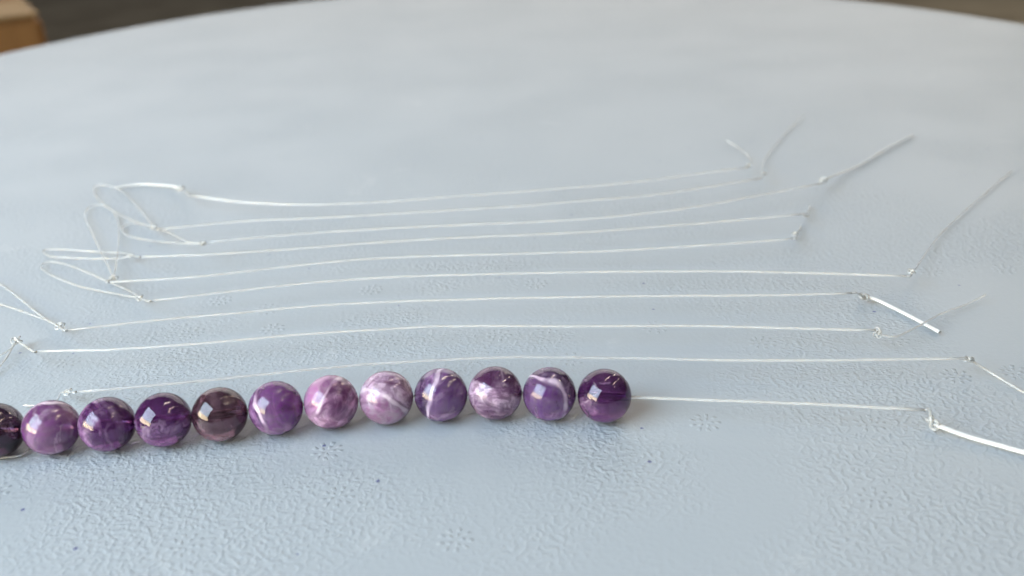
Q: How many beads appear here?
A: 12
